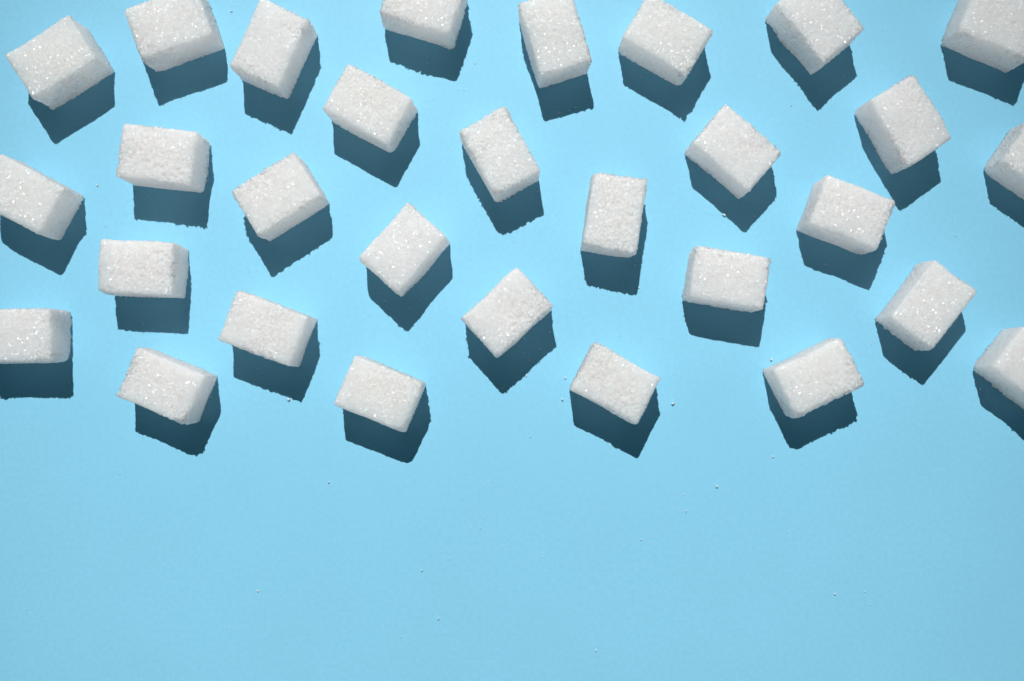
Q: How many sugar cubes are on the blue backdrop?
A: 30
